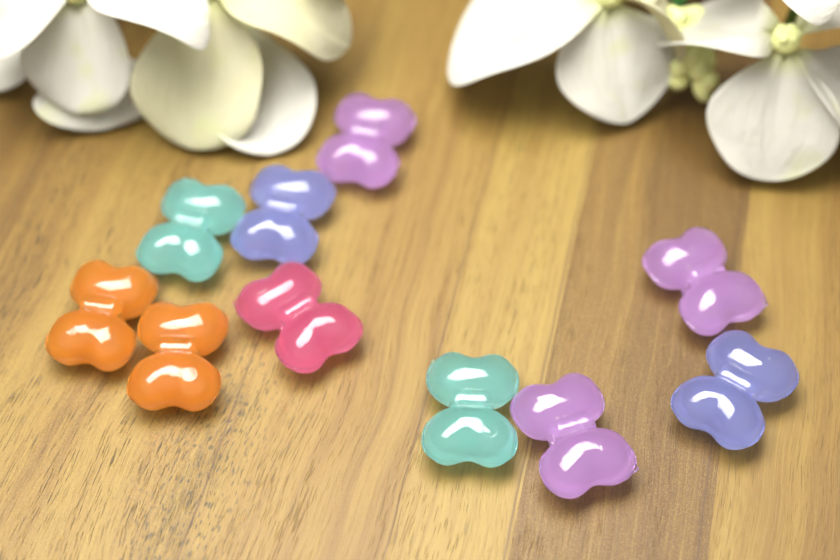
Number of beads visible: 10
